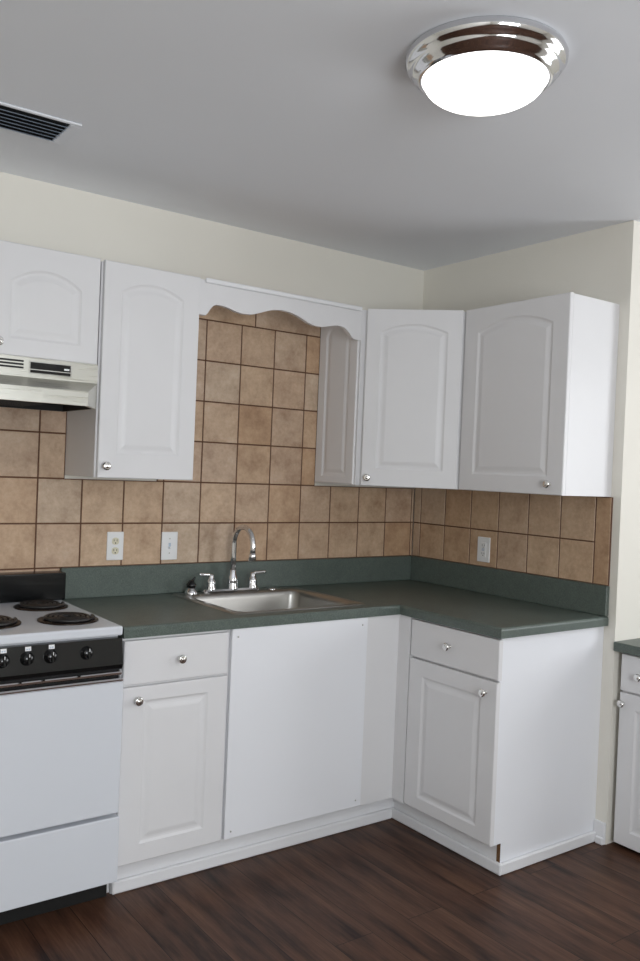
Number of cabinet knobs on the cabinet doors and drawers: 10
